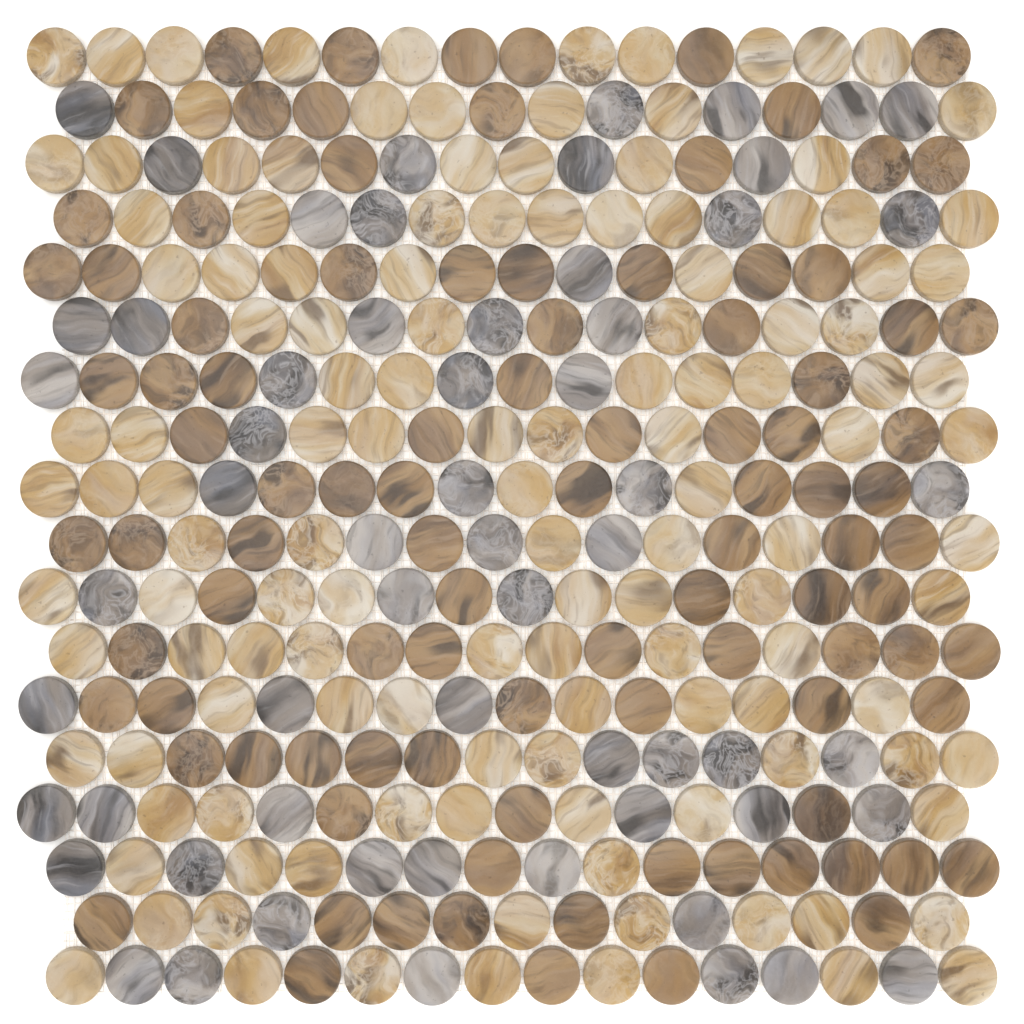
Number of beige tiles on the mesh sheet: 129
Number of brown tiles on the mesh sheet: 98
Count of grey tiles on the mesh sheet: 60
